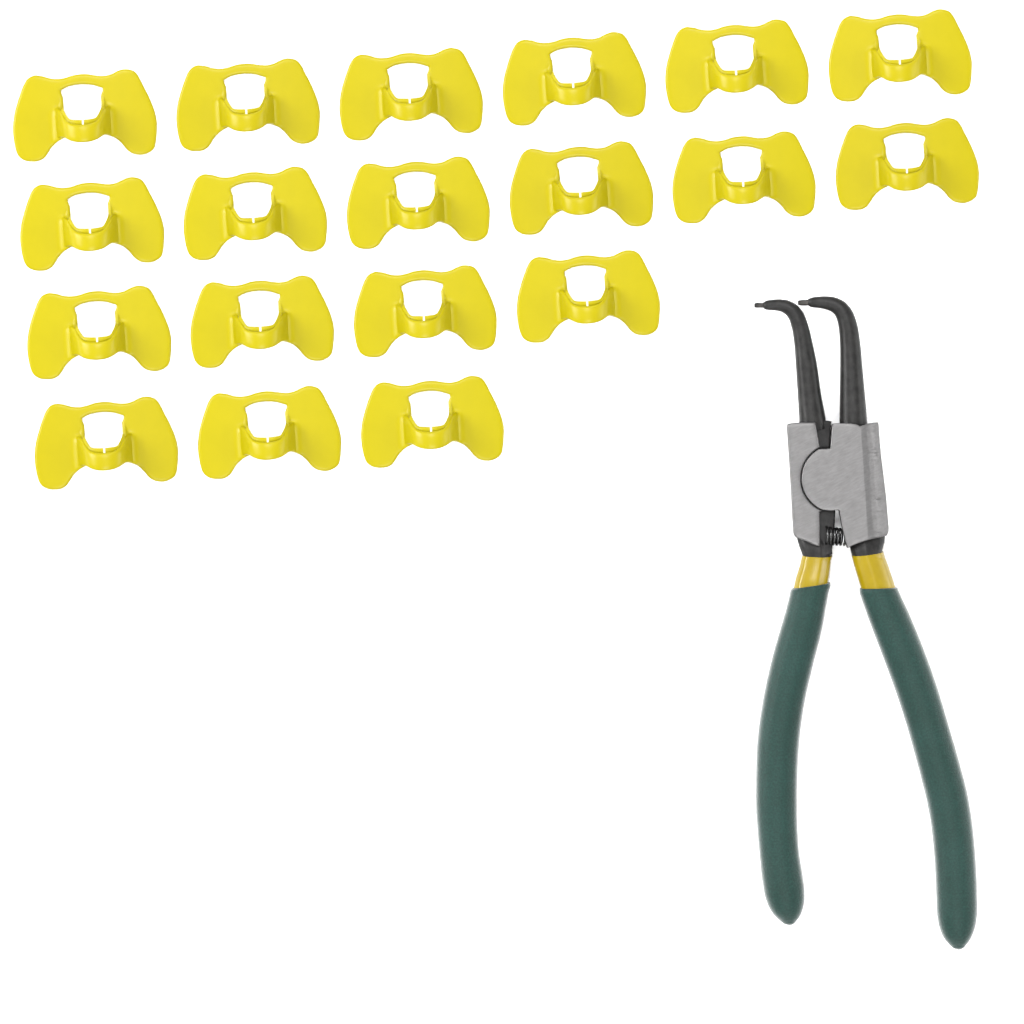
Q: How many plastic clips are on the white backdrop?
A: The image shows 19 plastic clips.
